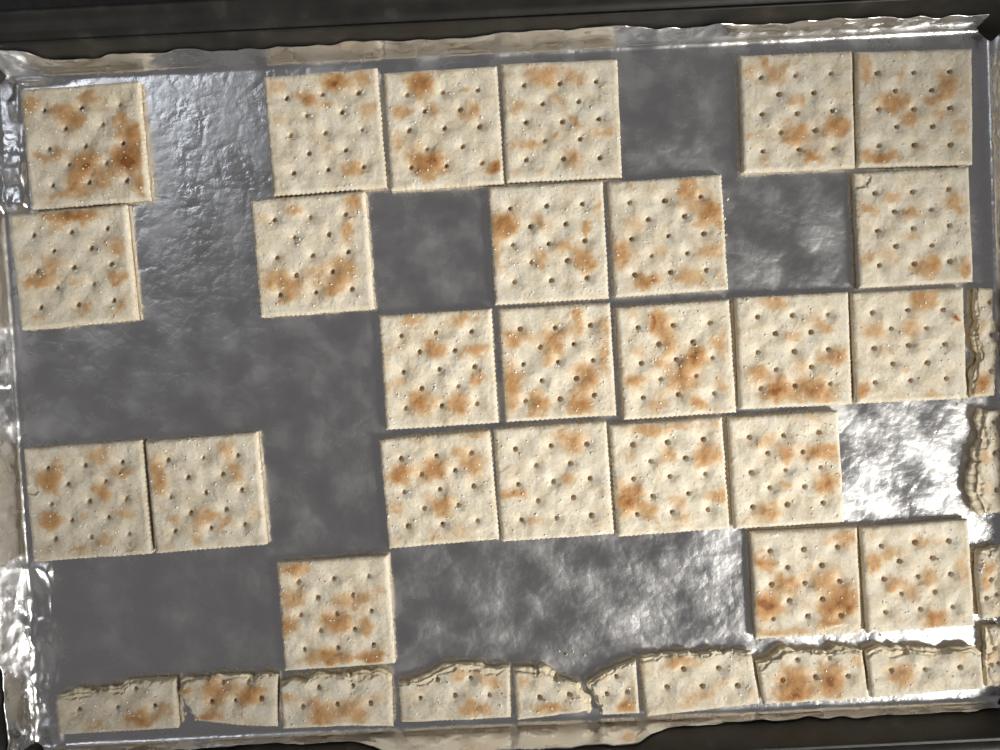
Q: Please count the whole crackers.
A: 25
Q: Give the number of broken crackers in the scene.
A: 13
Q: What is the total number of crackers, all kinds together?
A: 38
